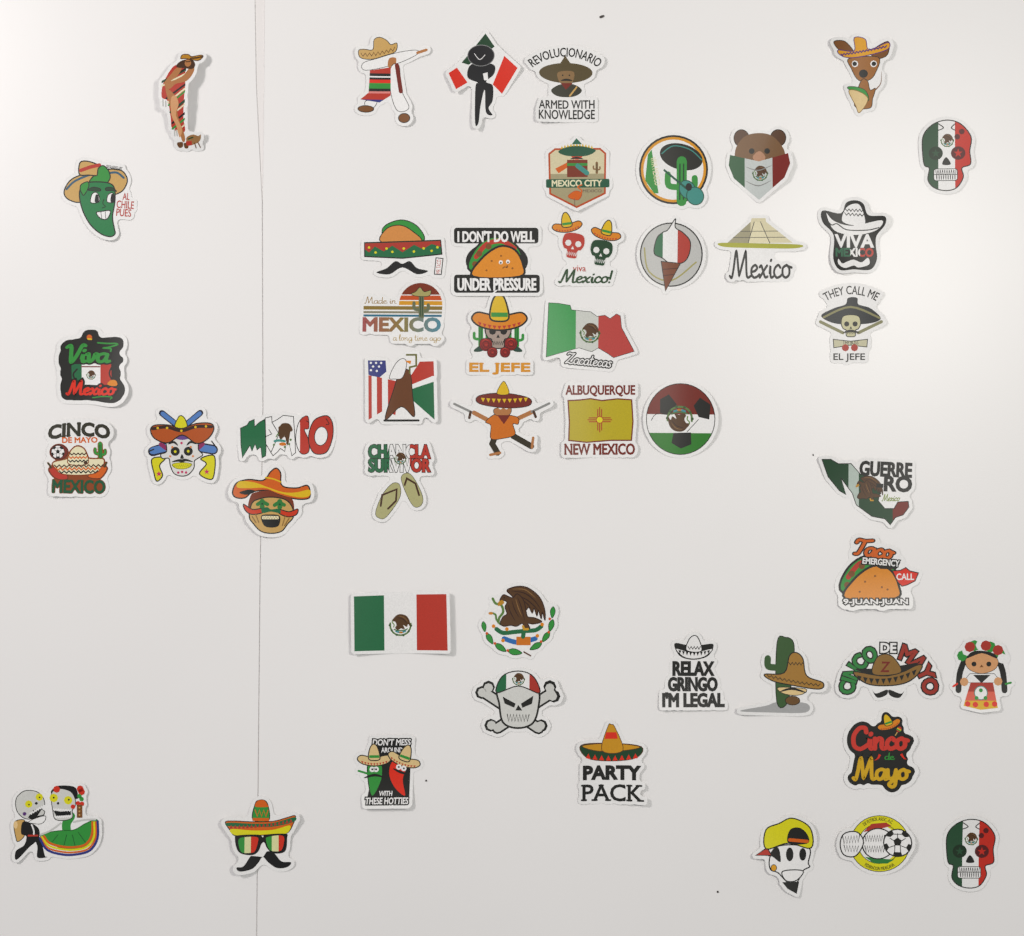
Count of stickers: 47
